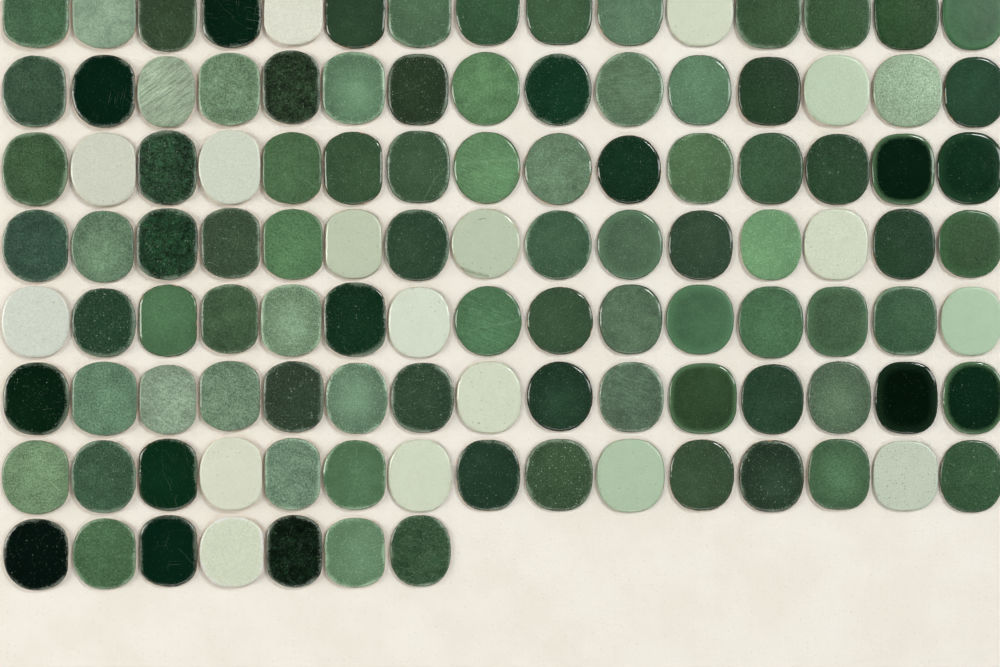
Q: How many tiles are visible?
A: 112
